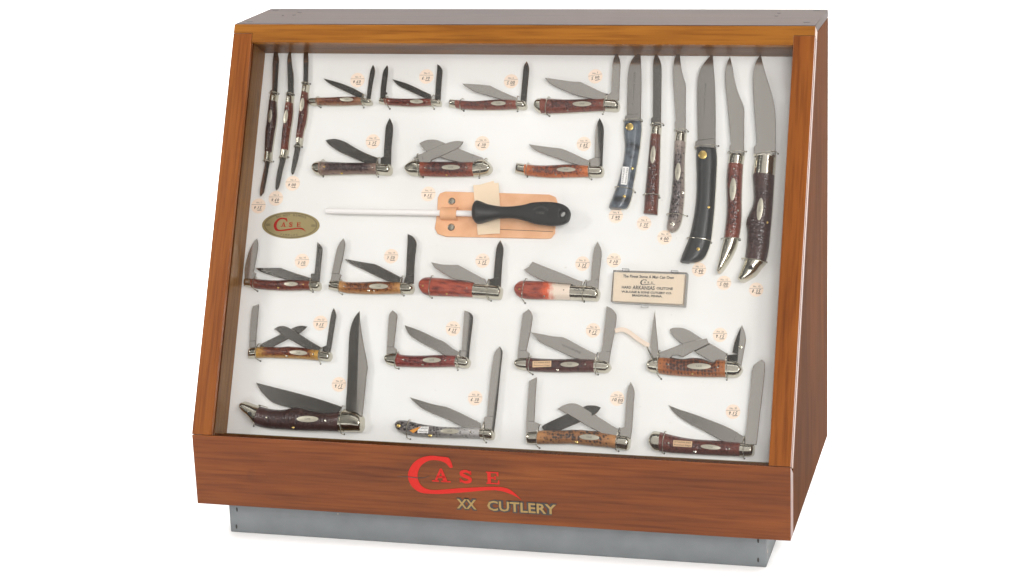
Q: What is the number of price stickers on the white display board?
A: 30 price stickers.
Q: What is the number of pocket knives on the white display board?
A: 28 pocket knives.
